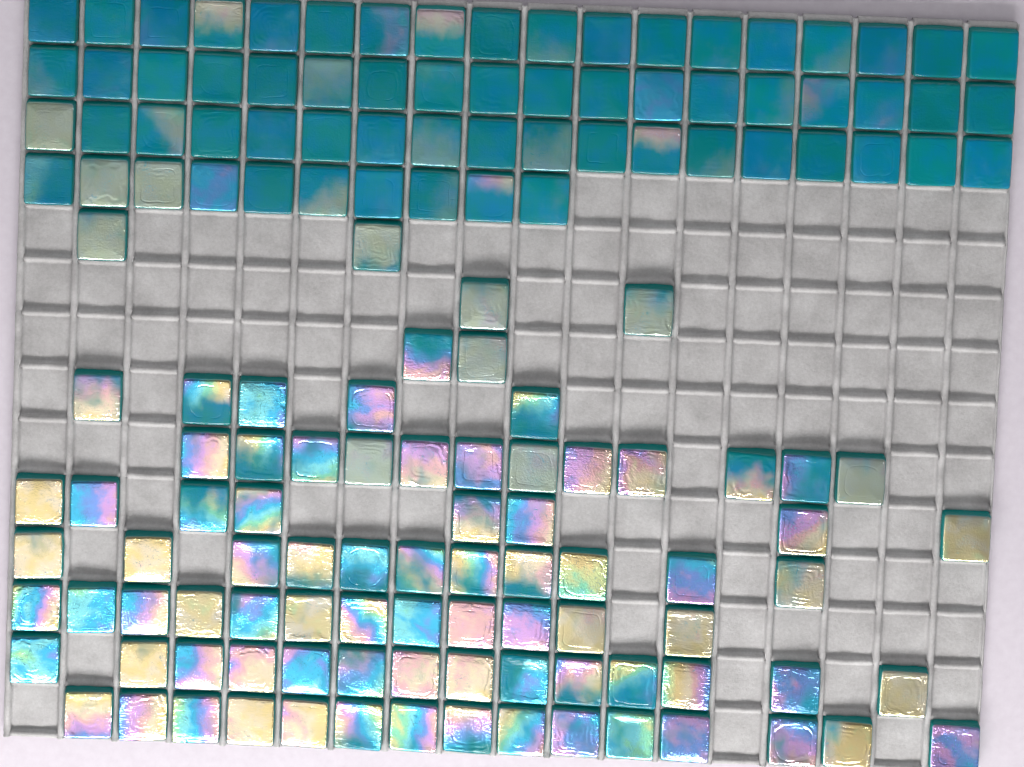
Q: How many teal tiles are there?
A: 61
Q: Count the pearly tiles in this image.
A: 86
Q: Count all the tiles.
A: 147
